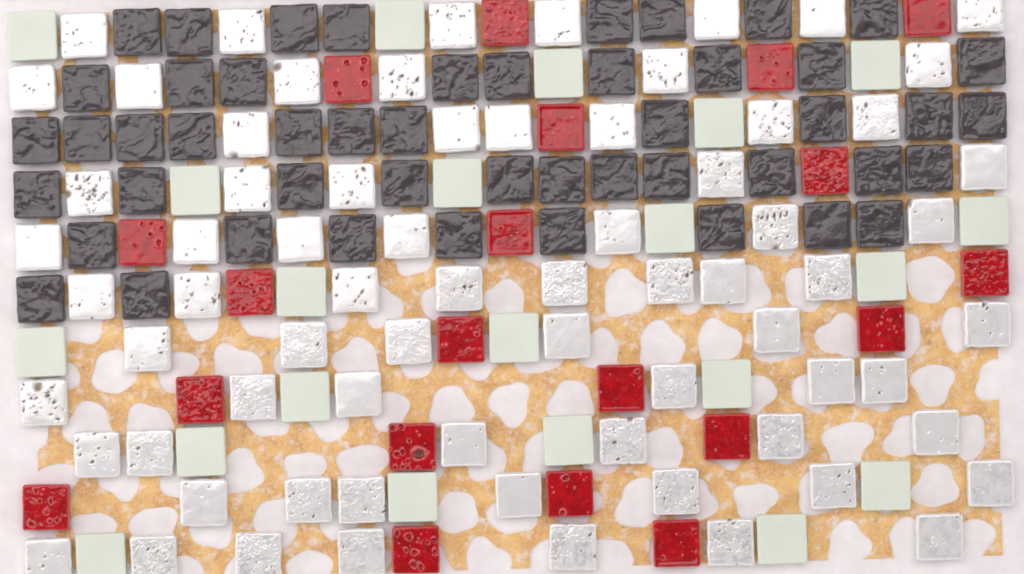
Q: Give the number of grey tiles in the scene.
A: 49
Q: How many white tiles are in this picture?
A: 71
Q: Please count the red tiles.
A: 20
